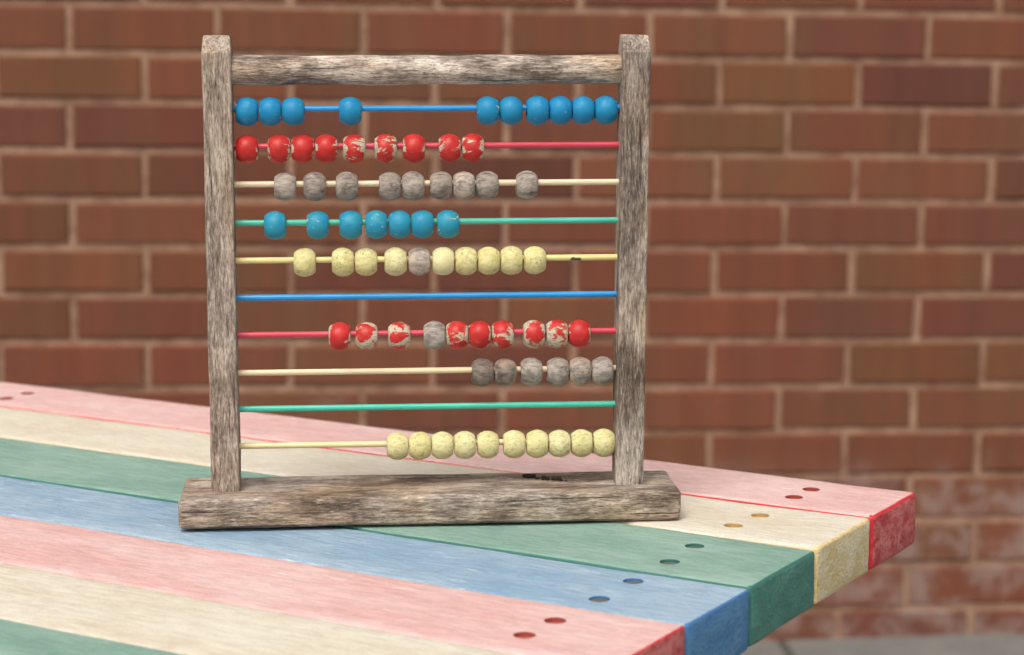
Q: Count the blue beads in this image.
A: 17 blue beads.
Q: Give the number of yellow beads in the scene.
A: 19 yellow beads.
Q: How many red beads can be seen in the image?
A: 18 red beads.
